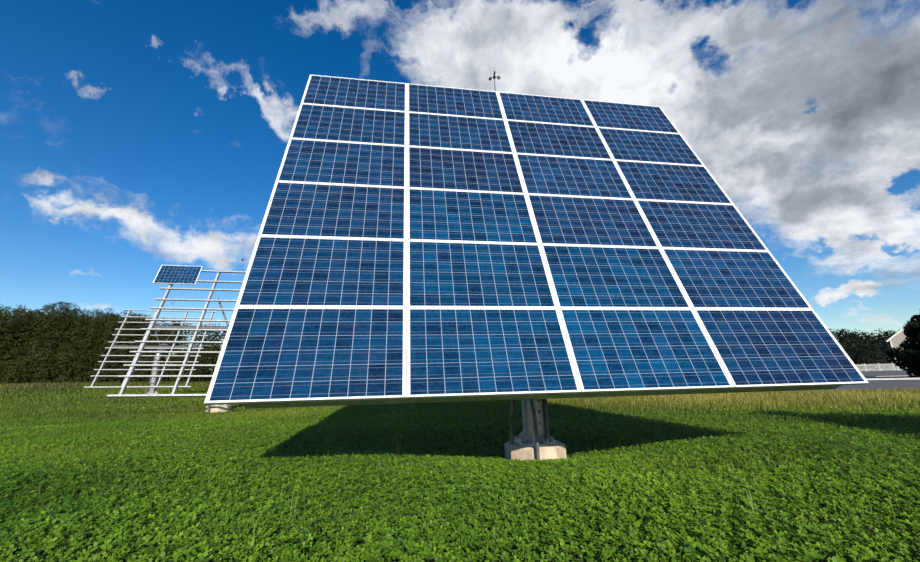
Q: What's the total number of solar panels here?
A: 25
